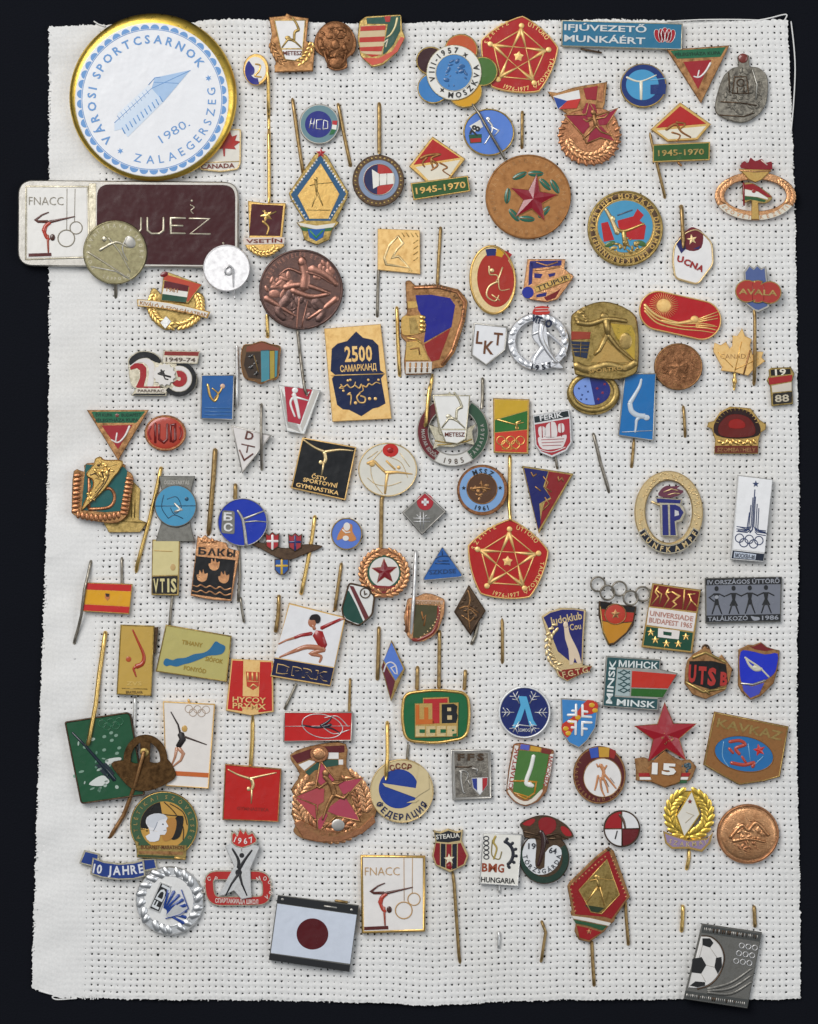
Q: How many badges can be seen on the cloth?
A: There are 118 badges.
